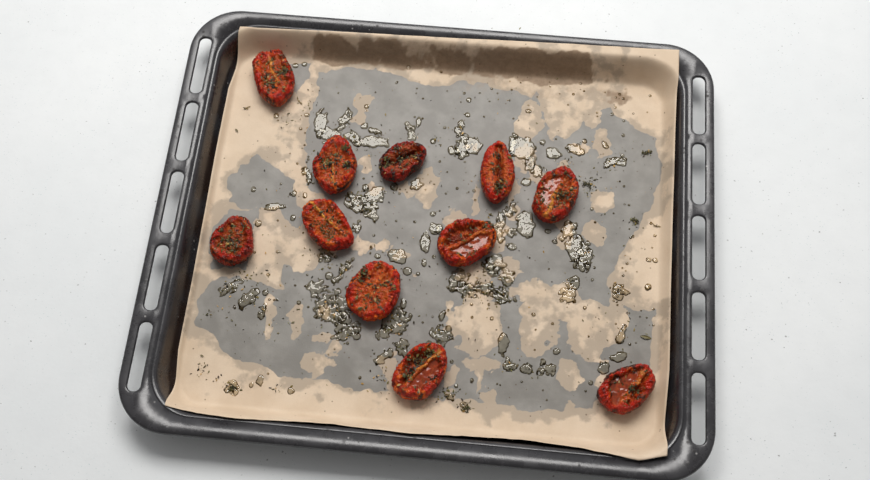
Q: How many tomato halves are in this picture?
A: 11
